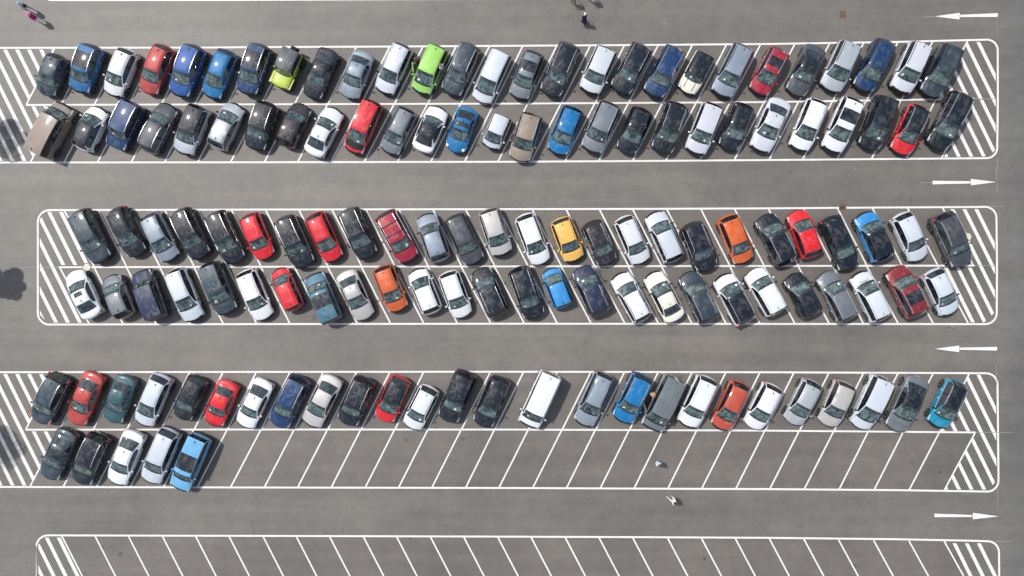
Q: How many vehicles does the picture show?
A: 137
